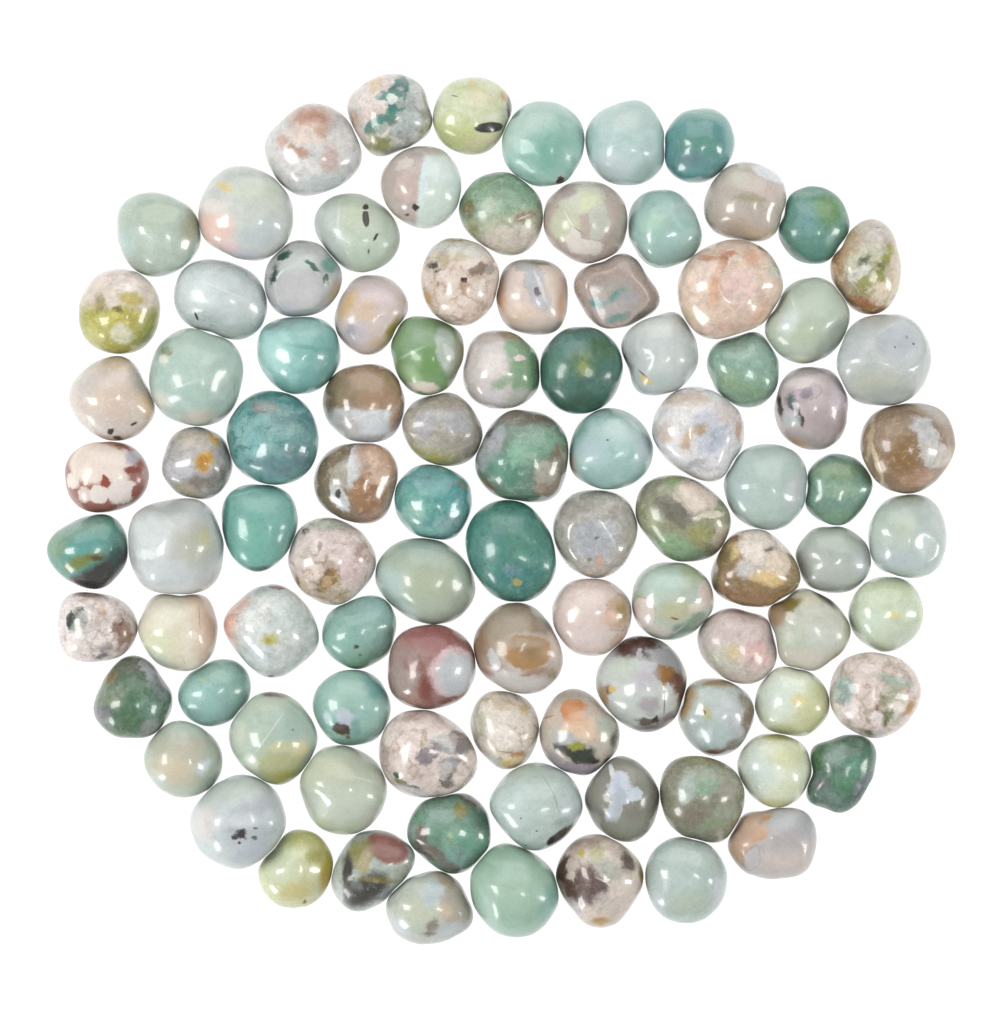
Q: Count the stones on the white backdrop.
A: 97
